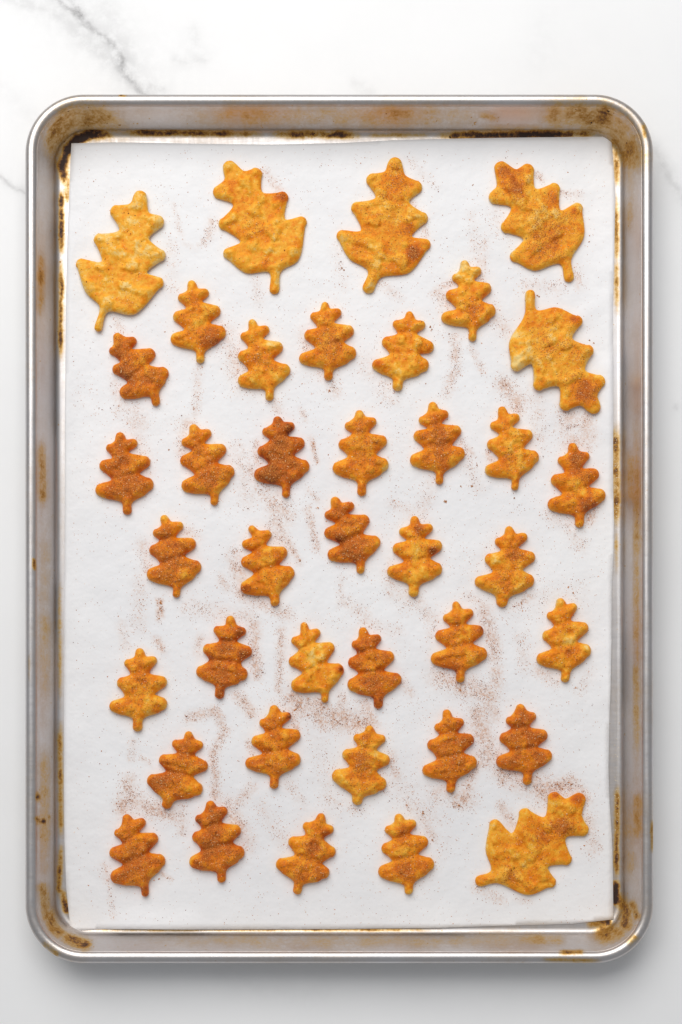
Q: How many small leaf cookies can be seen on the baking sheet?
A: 33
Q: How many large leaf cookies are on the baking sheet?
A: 6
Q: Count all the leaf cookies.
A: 39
